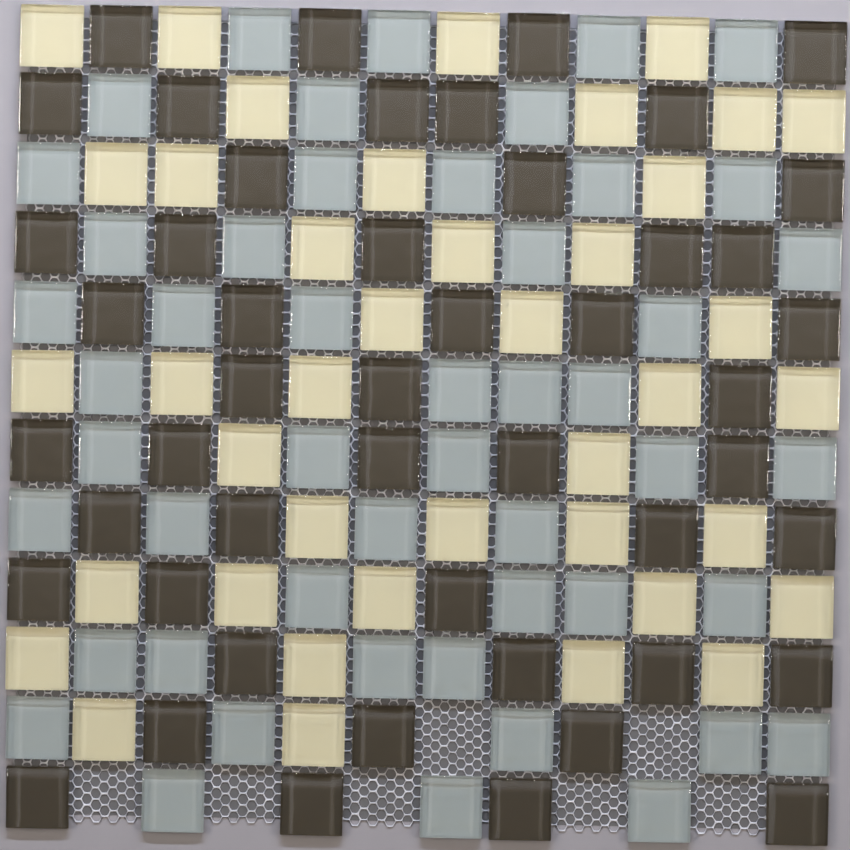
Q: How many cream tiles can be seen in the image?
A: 40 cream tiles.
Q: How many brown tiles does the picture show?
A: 48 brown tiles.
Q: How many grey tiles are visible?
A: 49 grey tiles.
